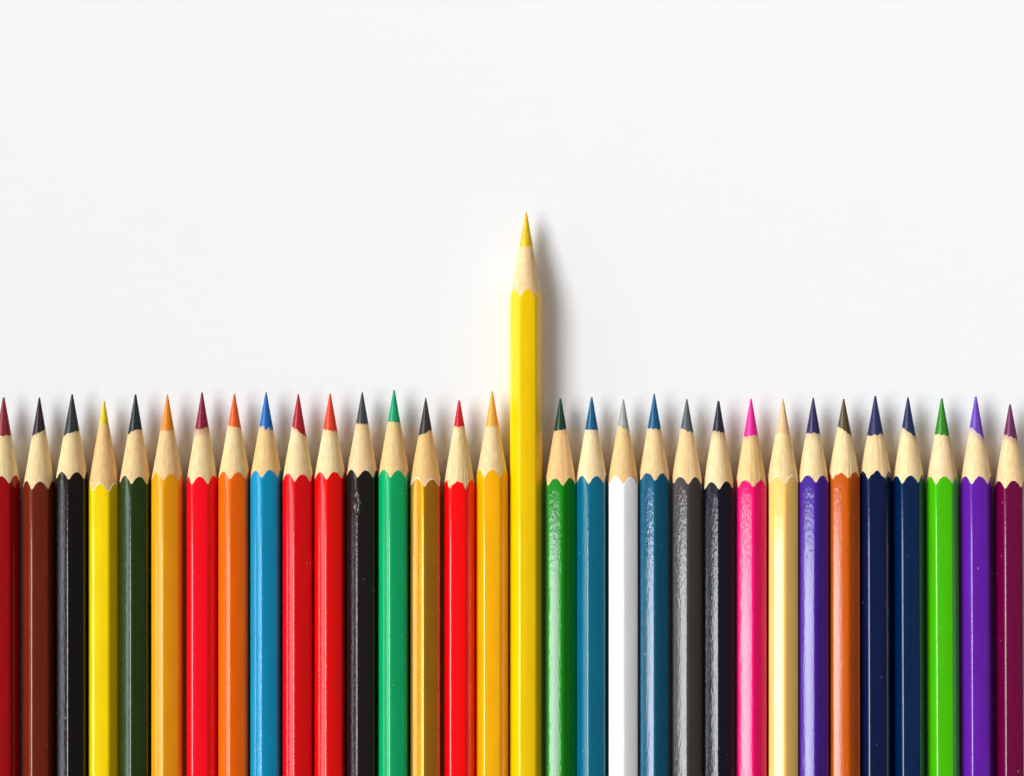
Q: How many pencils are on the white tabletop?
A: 32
